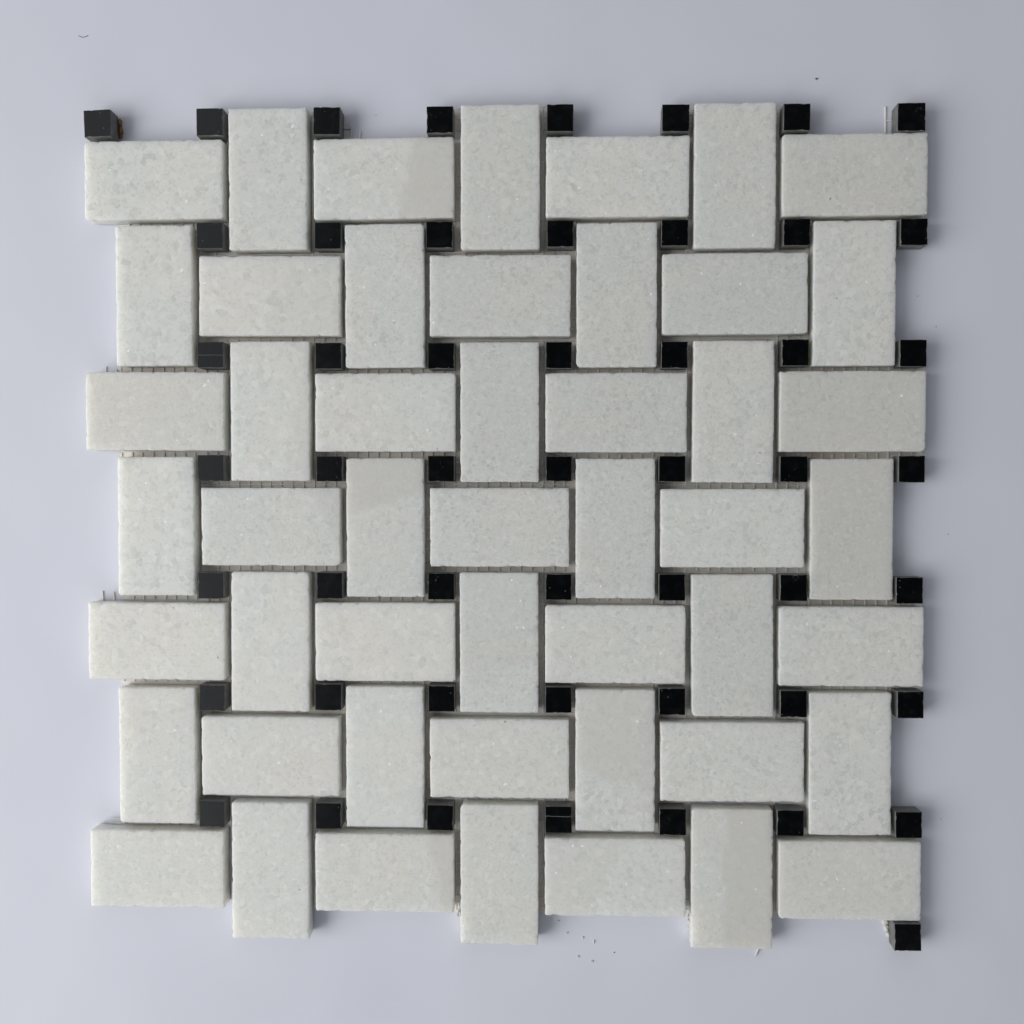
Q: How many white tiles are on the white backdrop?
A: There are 49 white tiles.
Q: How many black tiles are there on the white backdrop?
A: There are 51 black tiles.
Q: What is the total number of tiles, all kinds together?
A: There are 100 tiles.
